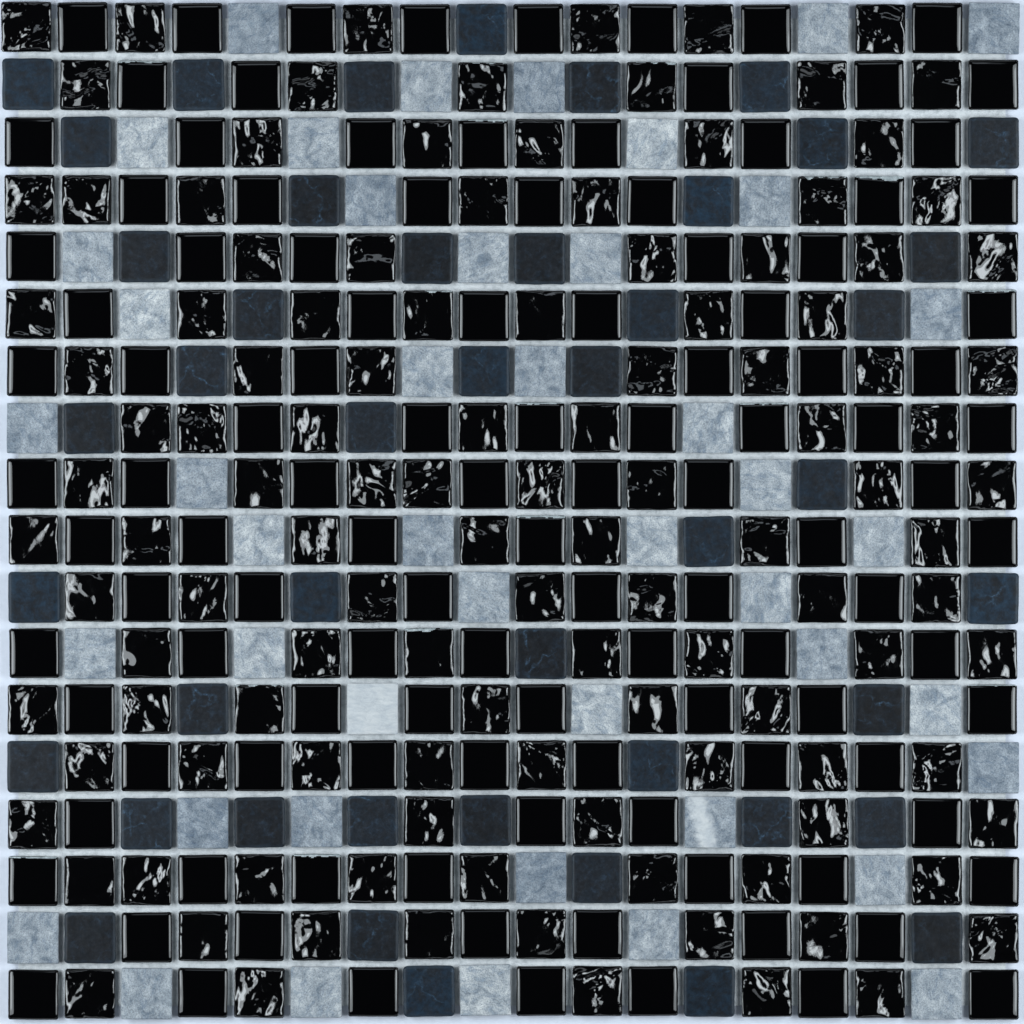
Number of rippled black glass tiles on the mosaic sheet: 119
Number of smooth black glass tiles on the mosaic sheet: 115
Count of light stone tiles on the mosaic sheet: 45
